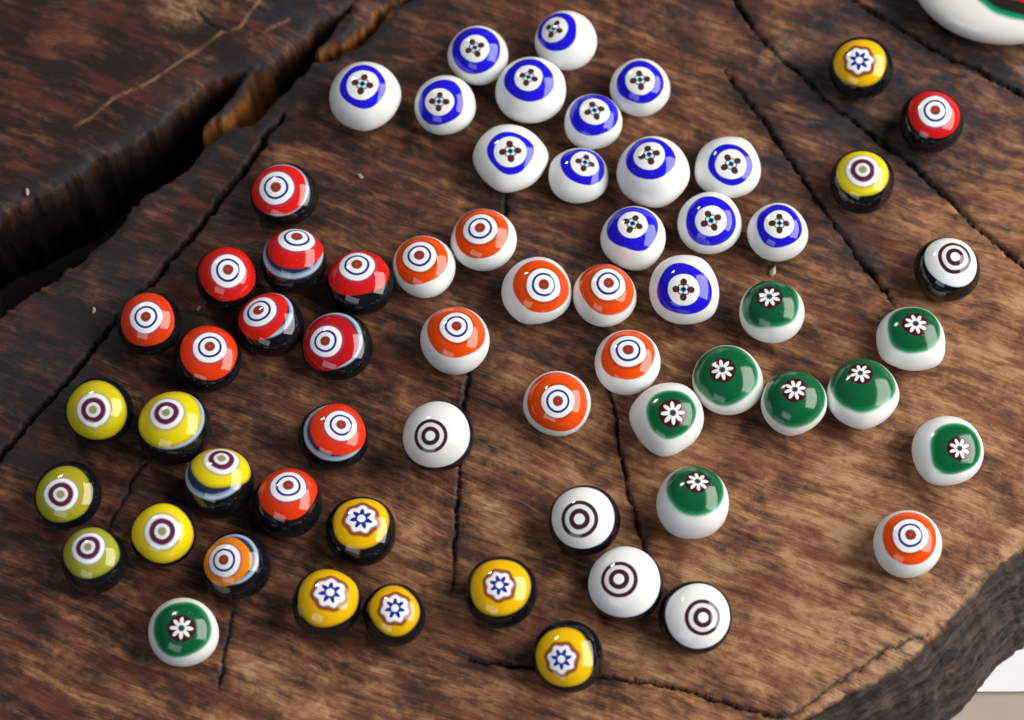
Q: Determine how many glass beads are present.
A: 62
